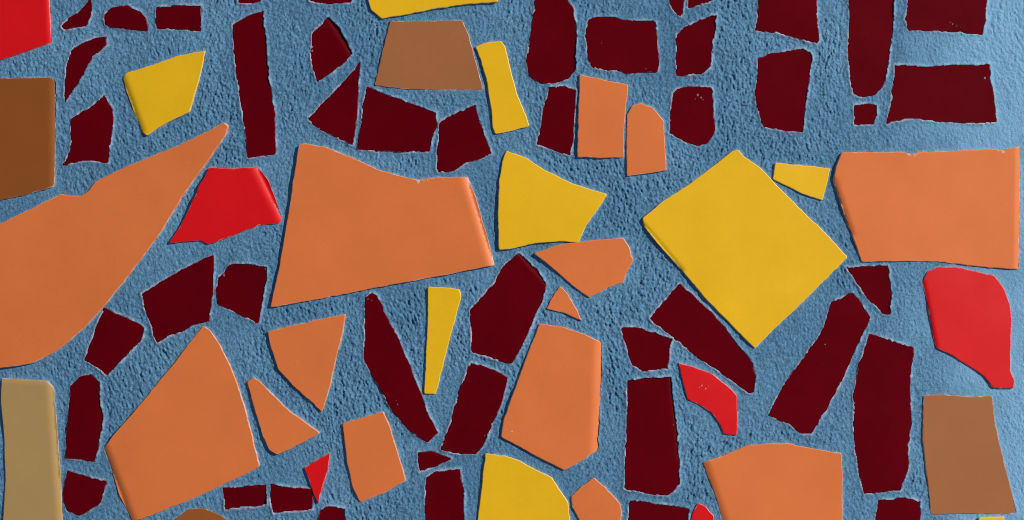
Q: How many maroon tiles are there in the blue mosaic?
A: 46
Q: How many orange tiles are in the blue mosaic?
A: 14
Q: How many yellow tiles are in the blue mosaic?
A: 9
